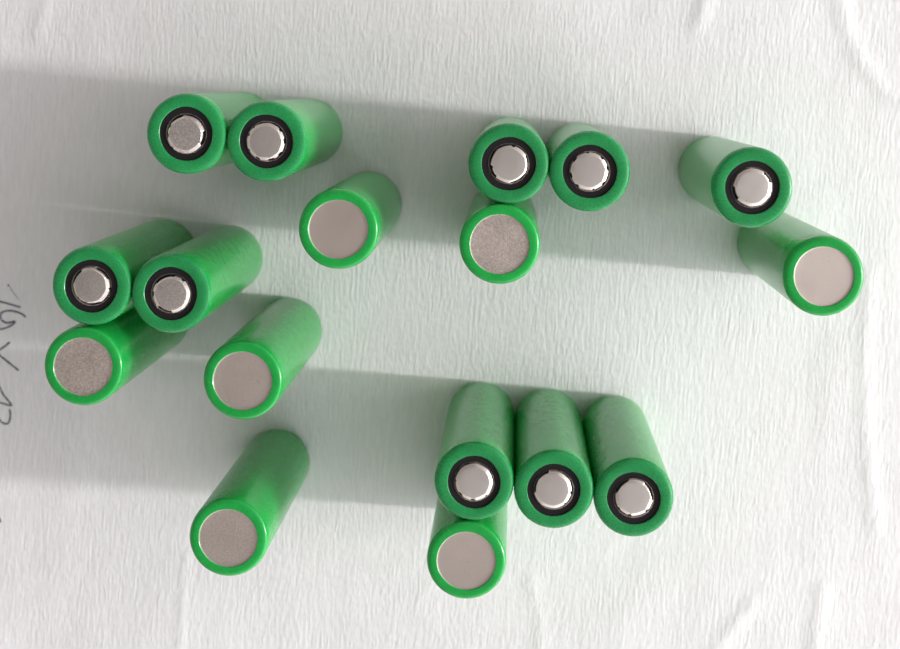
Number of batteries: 17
